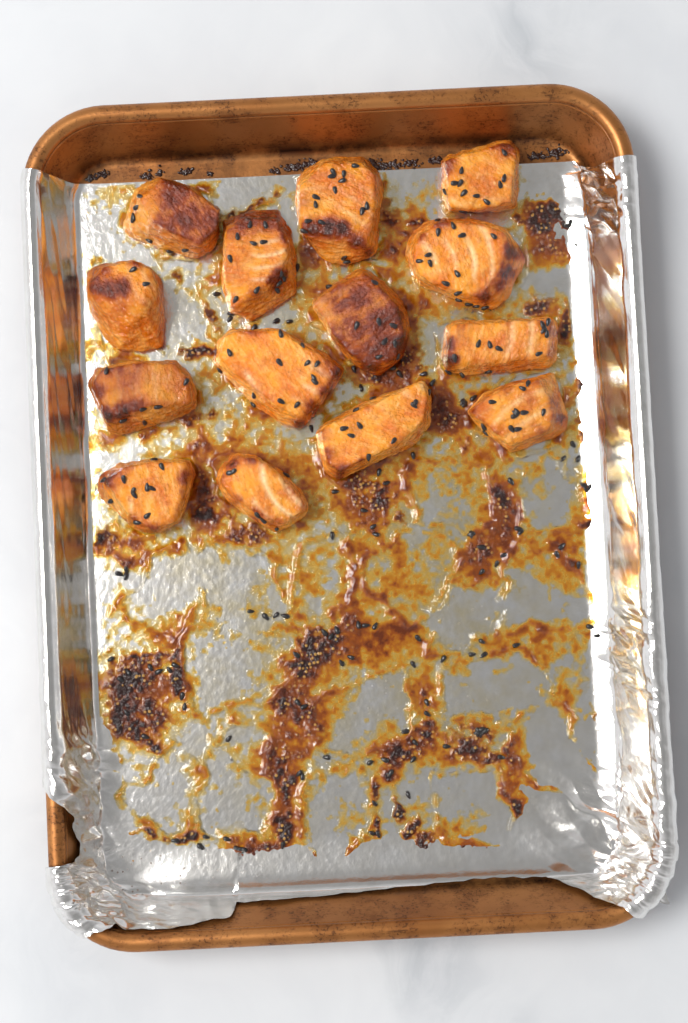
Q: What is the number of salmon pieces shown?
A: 14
